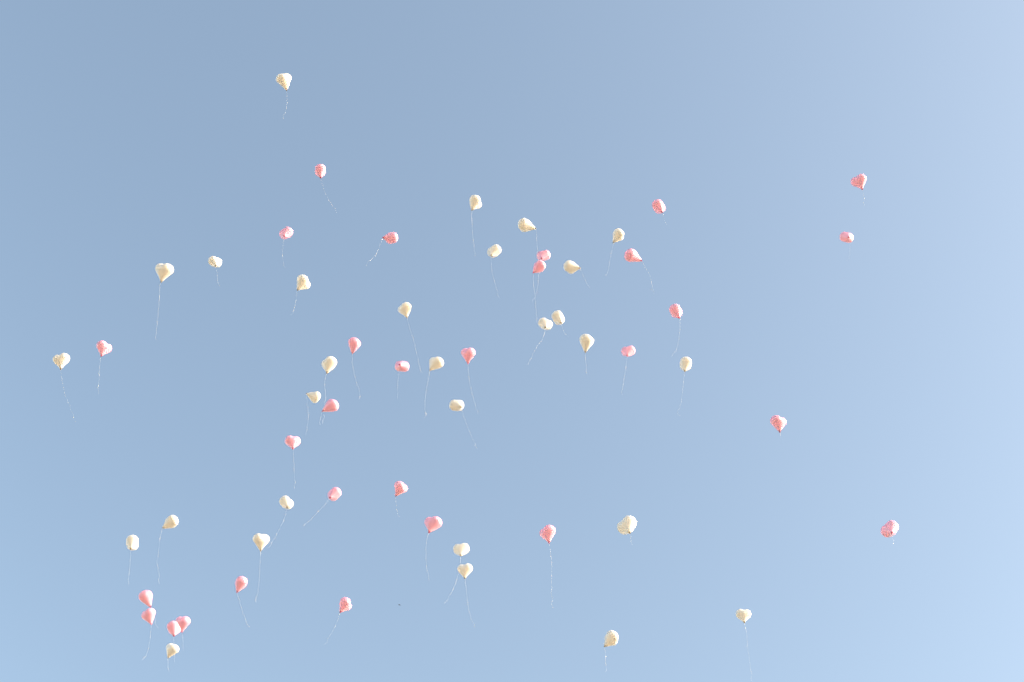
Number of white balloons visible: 29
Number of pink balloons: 29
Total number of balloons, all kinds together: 58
